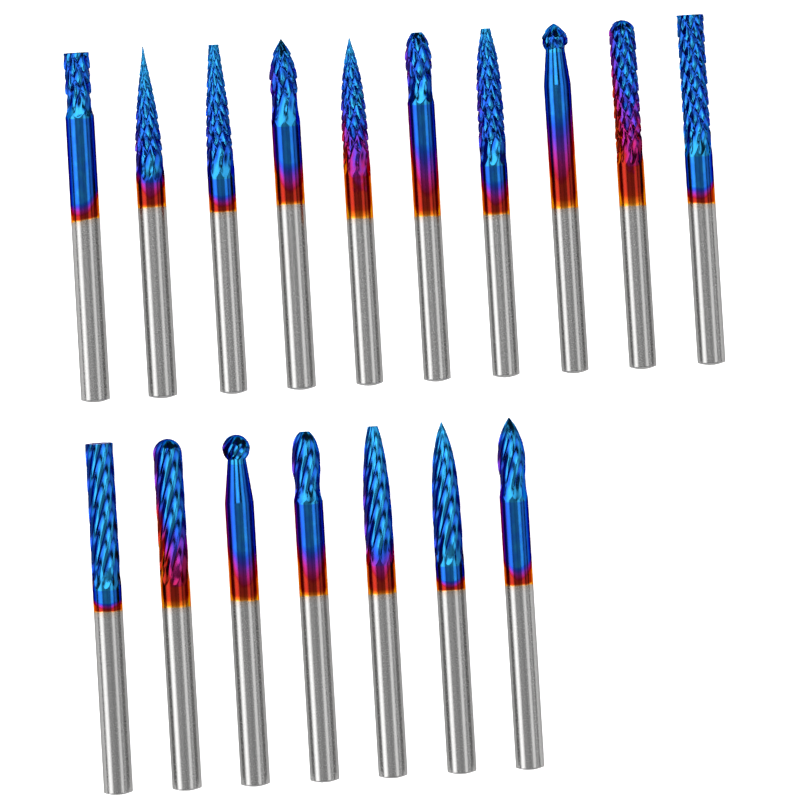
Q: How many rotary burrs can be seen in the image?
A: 17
